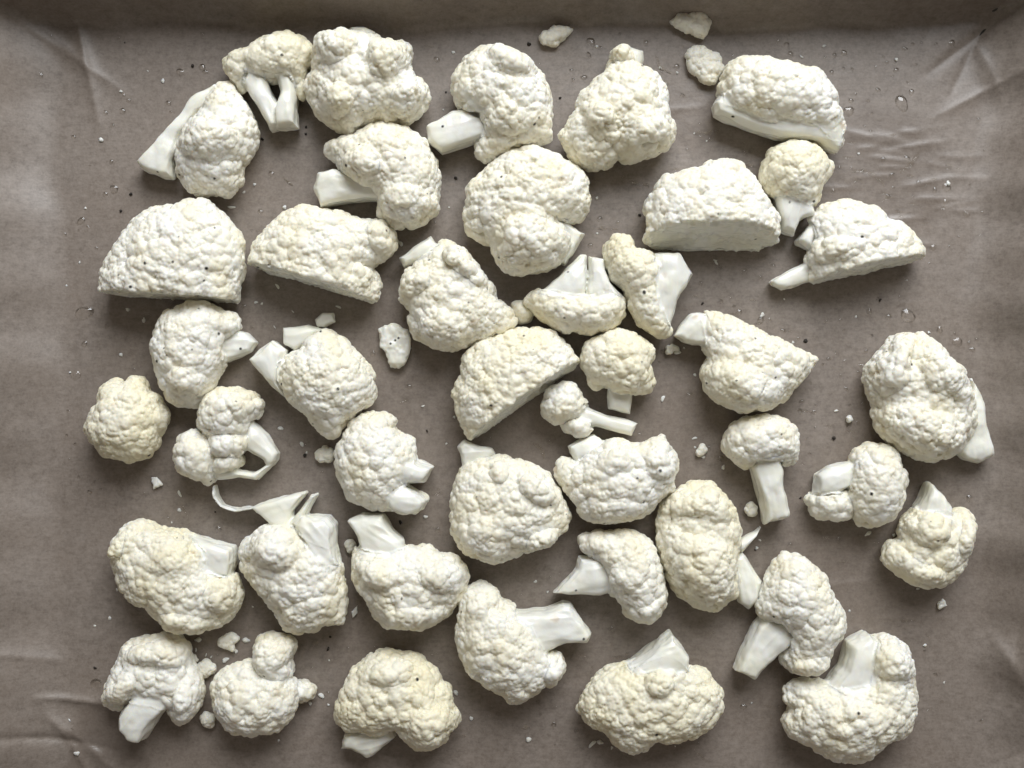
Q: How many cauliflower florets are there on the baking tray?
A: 43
